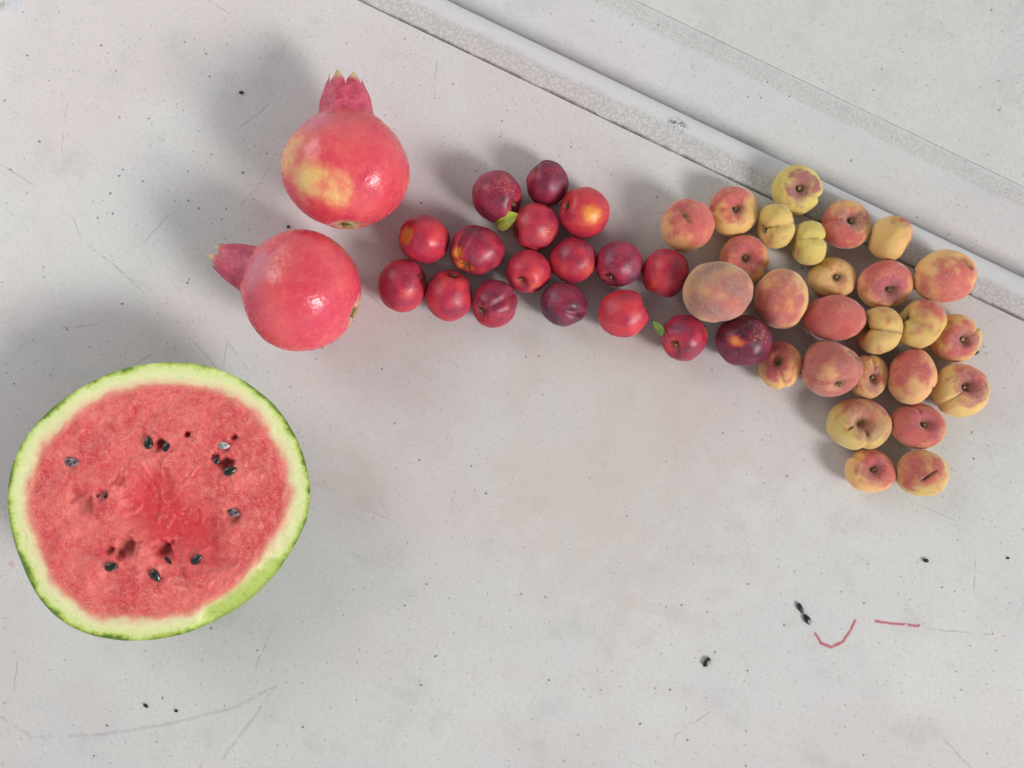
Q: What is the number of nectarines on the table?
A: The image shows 17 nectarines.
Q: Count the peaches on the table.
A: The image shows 26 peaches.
